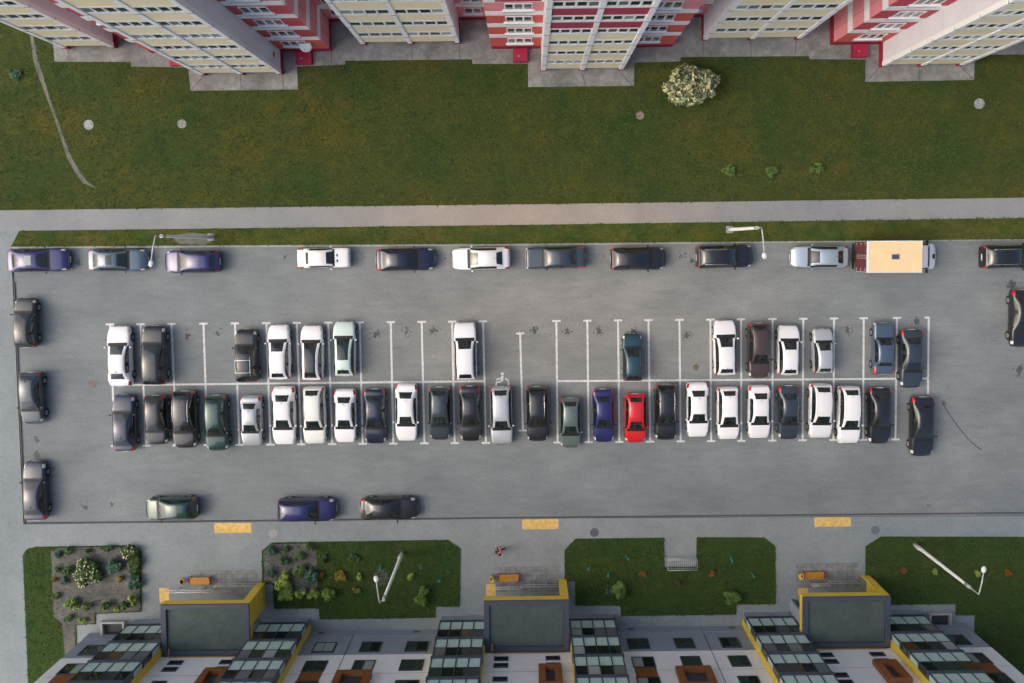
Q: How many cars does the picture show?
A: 58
